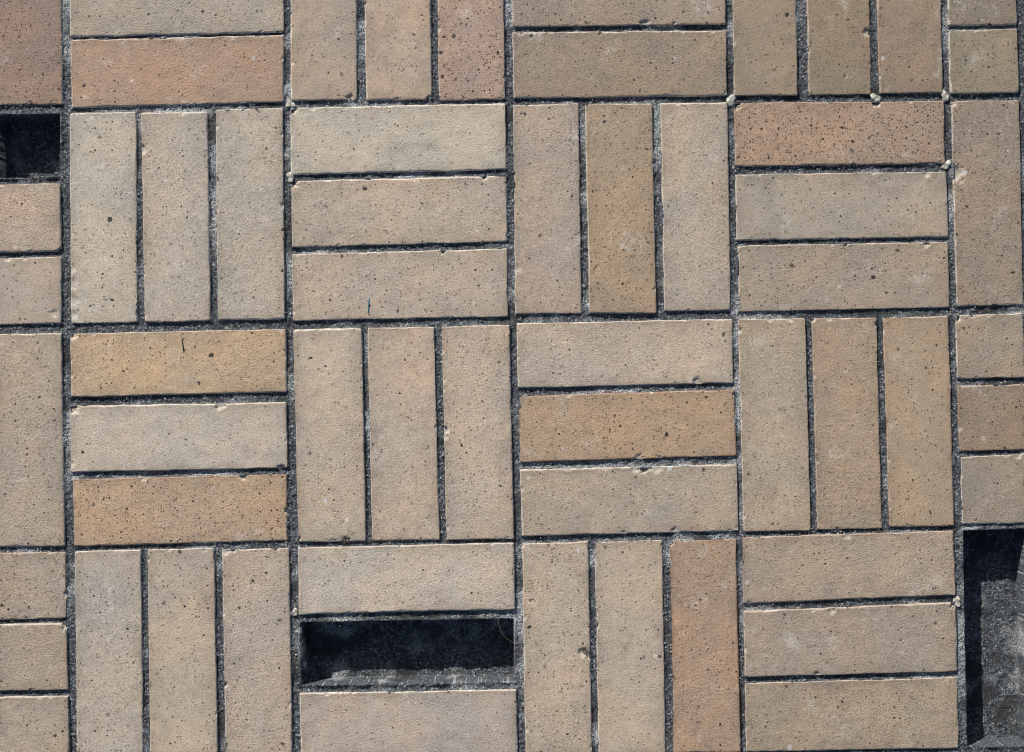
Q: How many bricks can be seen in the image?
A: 58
